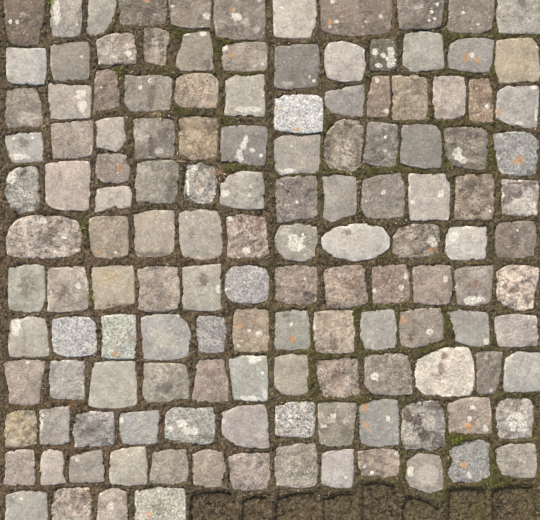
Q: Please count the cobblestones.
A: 136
